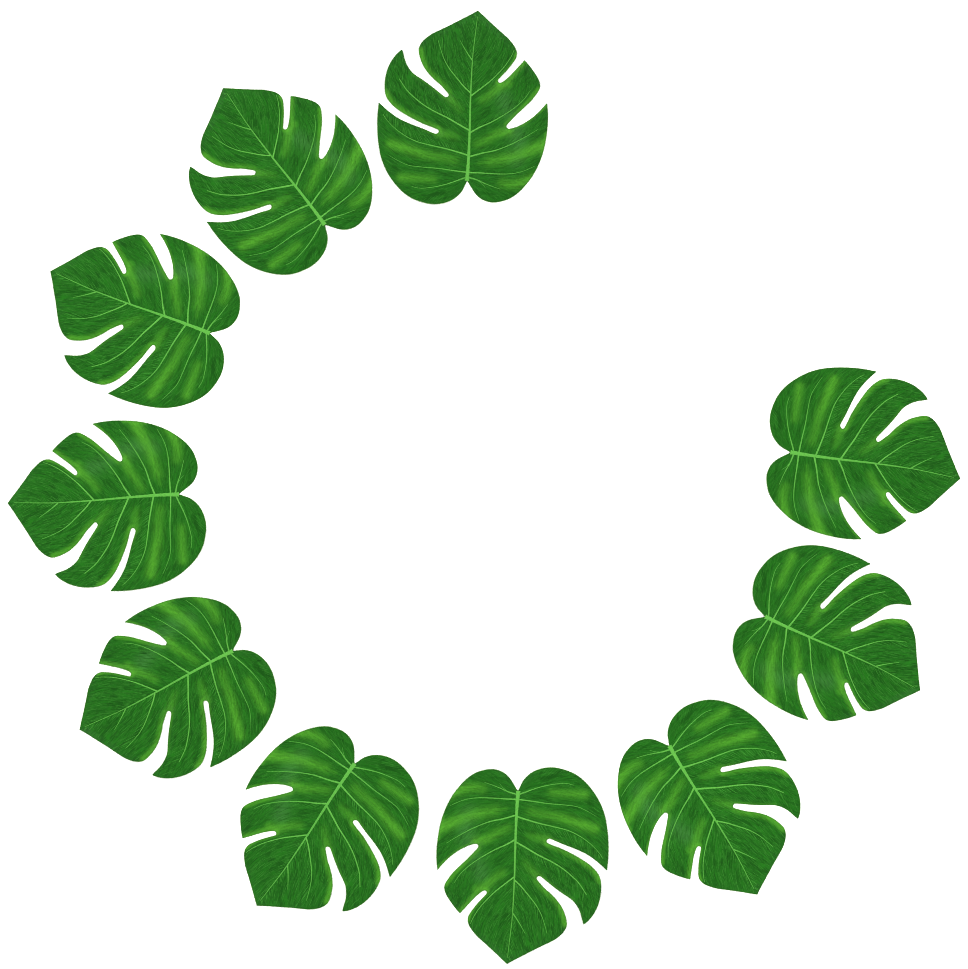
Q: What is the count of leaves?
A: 10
